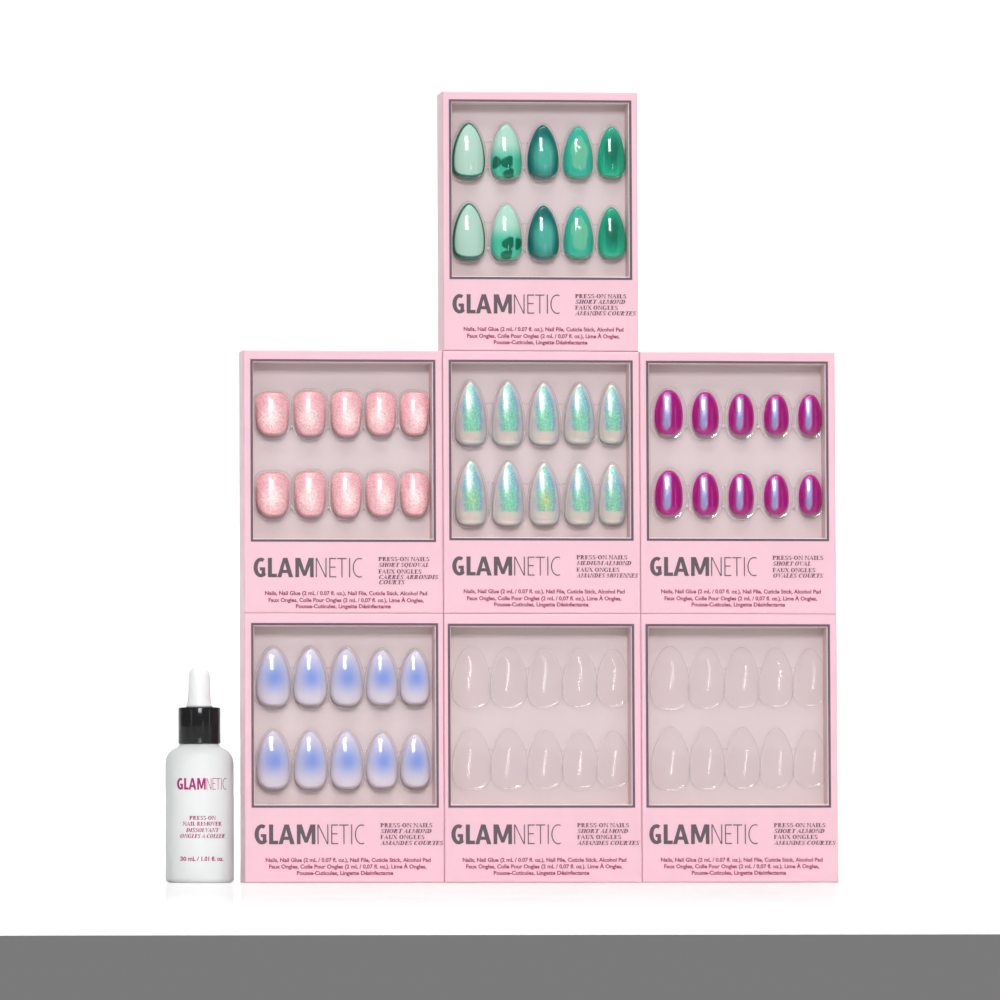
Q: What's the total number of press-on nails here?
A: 50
